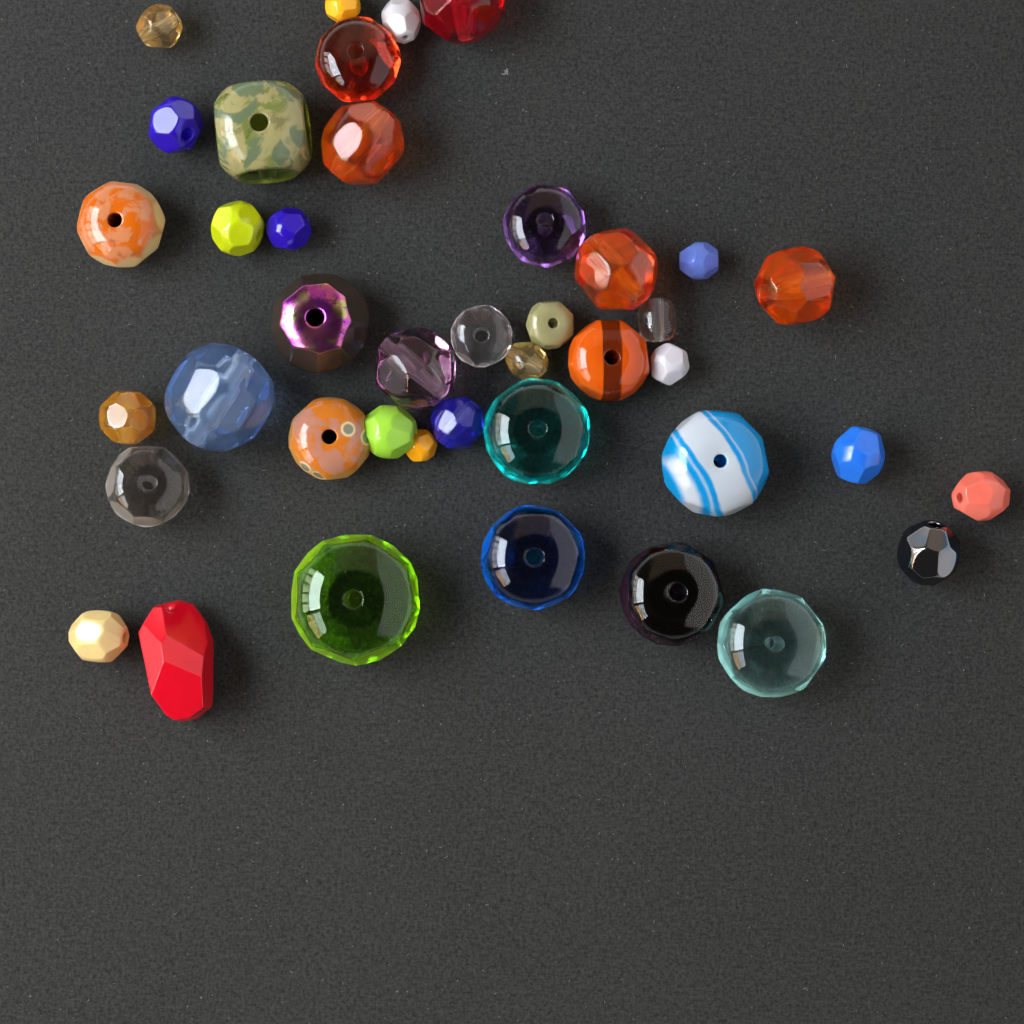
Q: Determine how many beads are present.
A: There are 41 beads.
